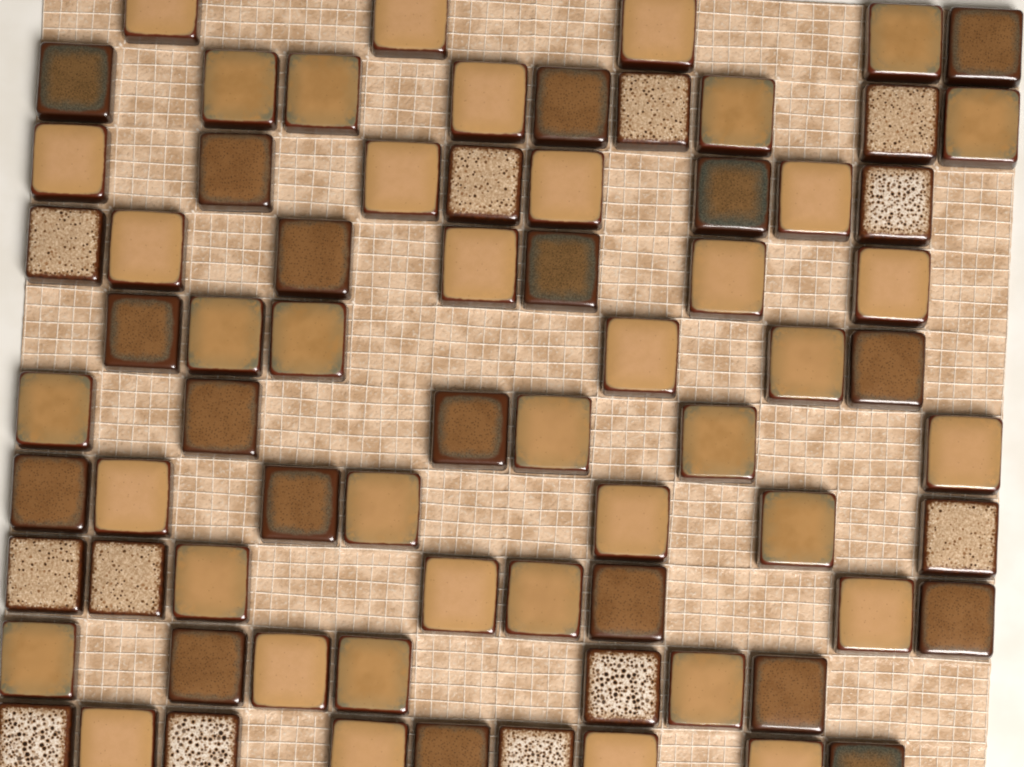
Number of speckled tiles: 12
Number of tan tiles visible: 41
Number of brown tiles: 19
